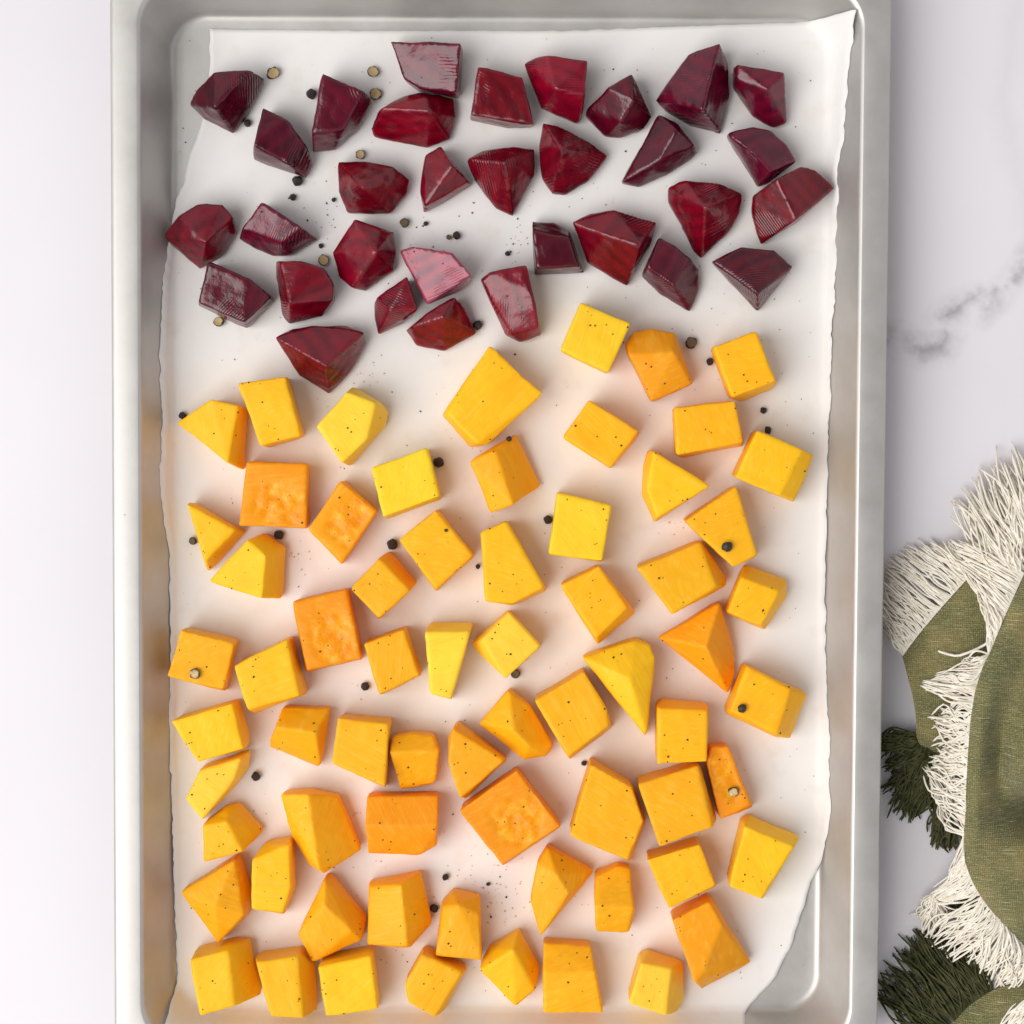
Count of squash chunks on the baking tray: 67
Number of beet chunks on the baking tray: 32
